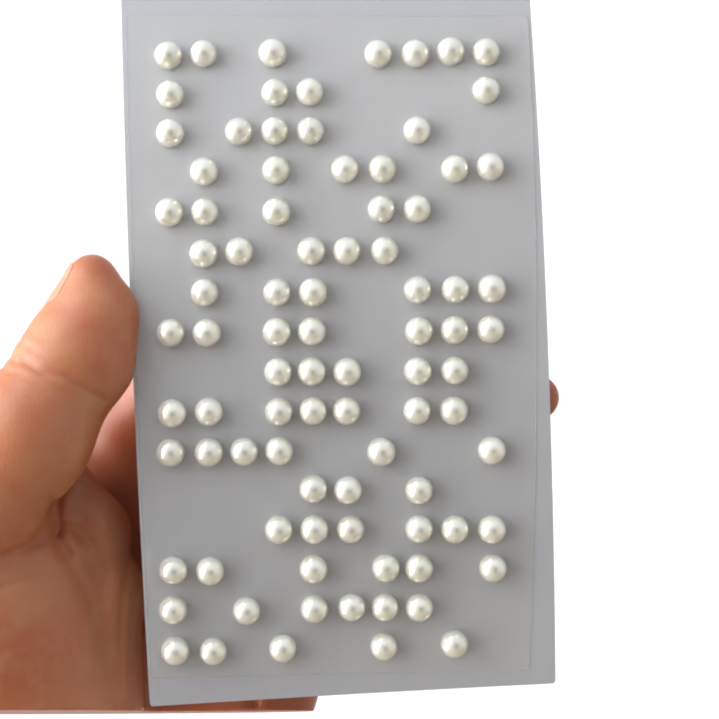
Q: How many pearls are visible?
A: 89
